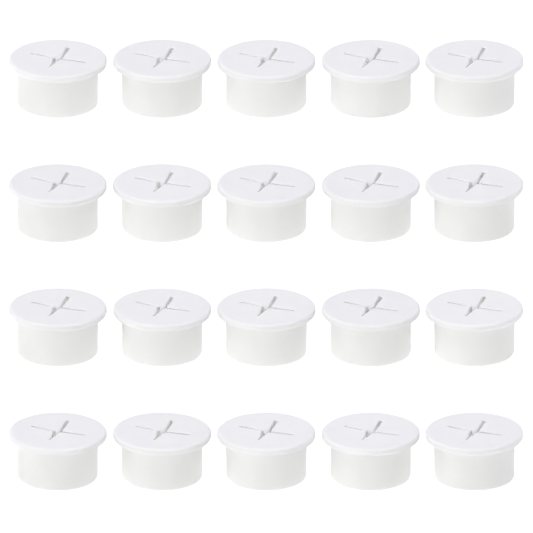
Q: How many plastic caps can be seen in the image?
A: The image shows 20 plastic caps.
